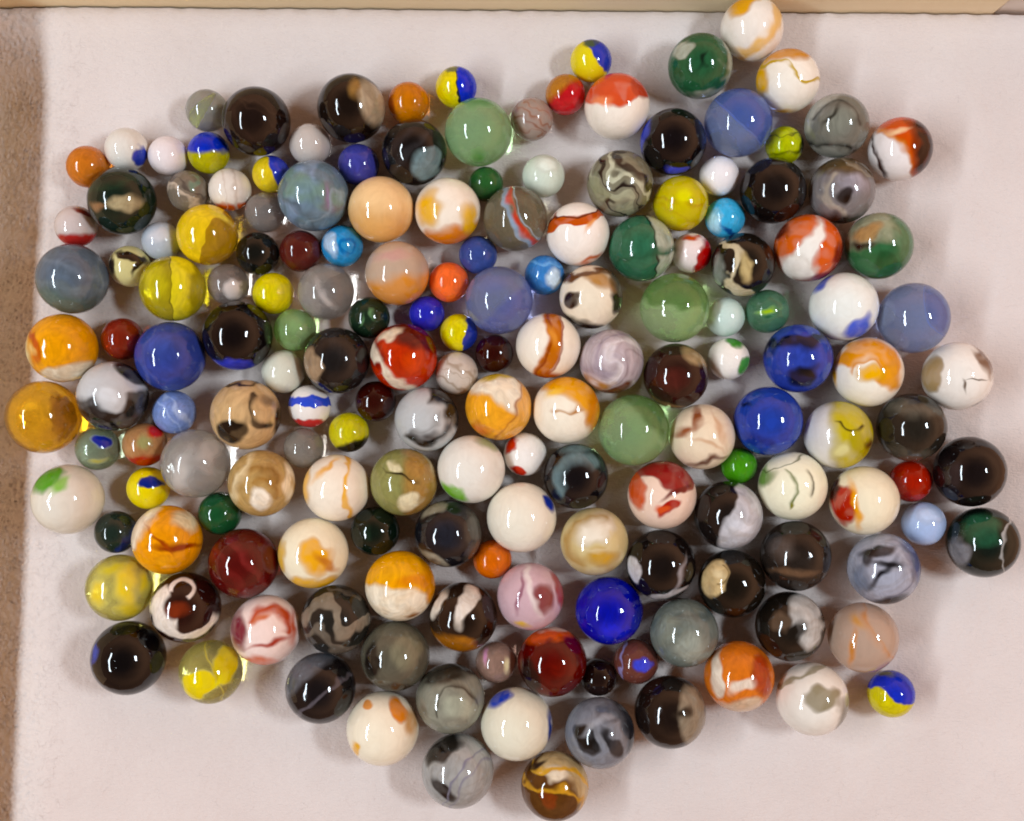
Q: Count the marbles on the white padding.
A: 170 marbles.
